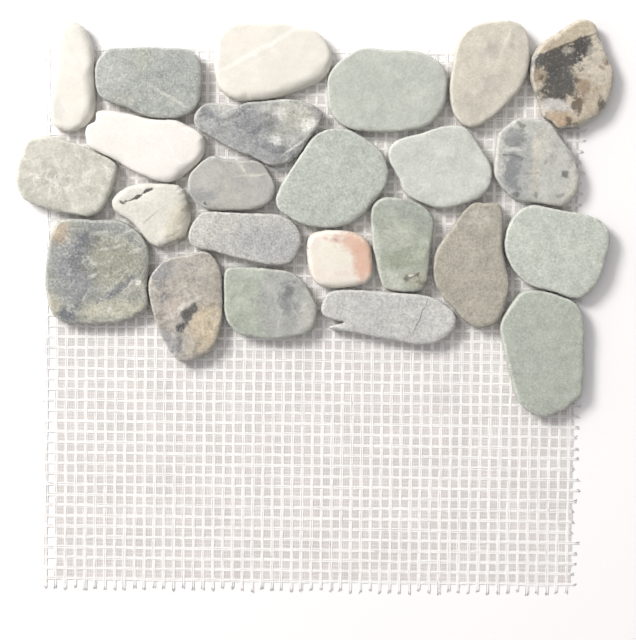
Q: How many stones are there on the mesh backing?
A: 24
